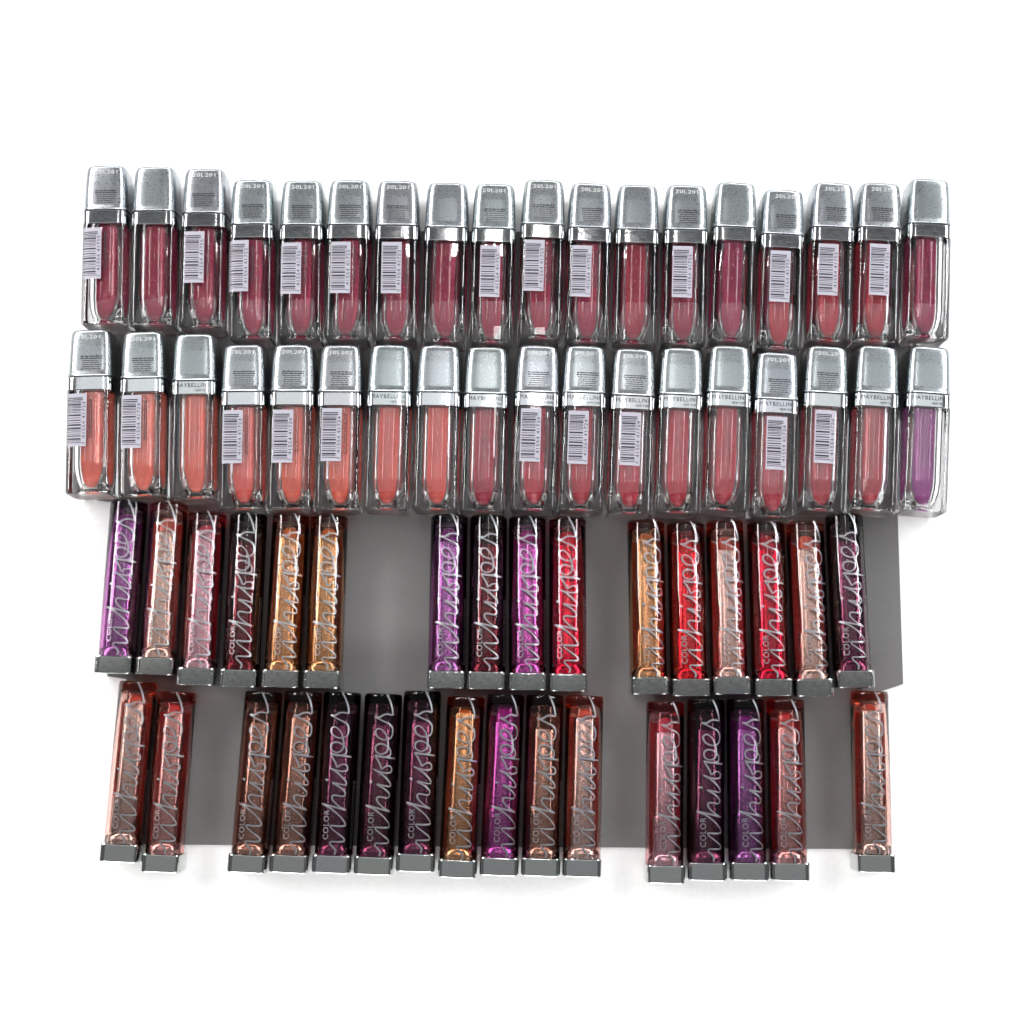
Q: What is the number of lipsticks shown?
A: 32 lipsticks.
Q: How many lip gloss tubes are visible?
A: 36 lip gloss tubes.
